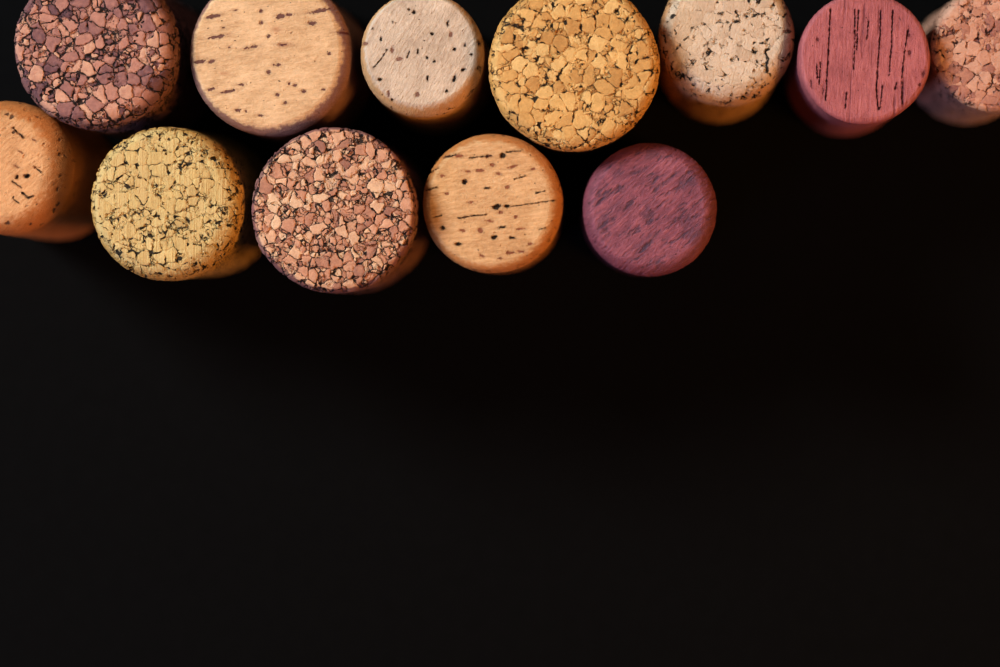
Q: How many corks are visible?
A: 12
